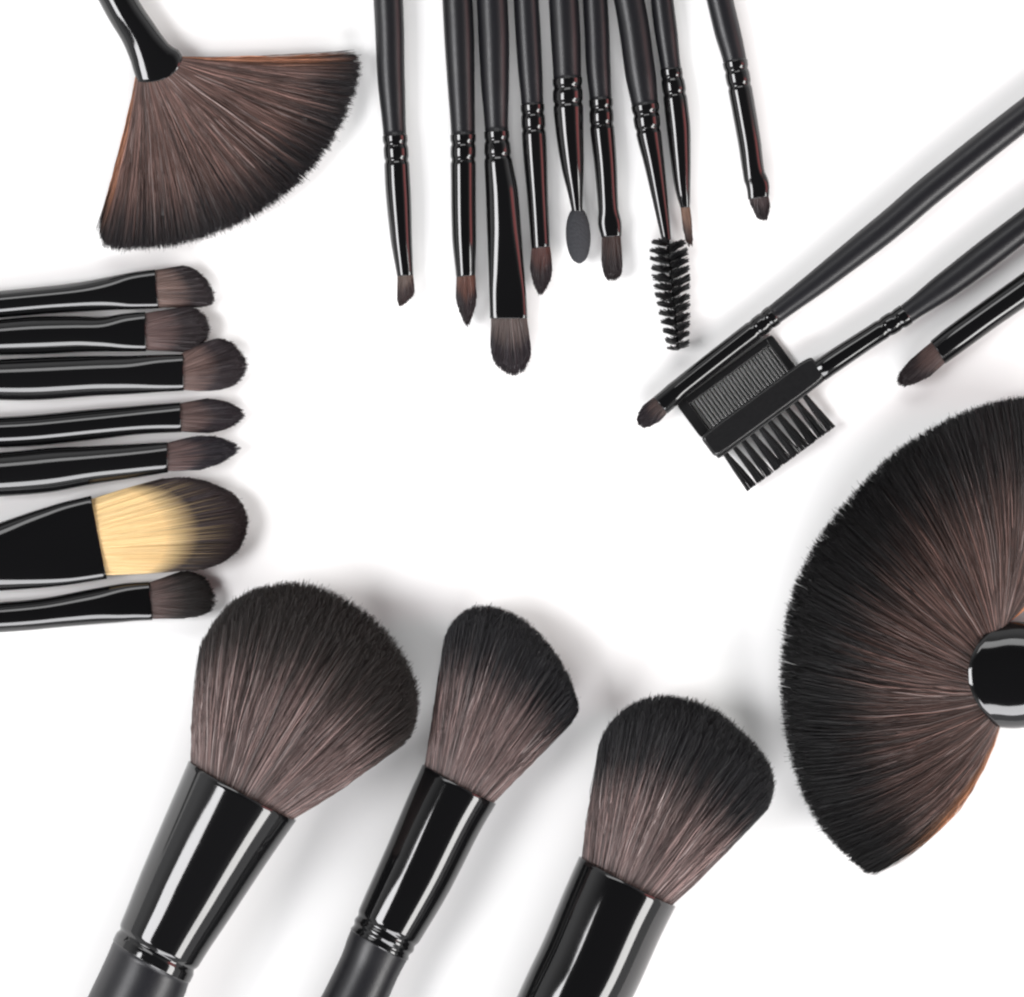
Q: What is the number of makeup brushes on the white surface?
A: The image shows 24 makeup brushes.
